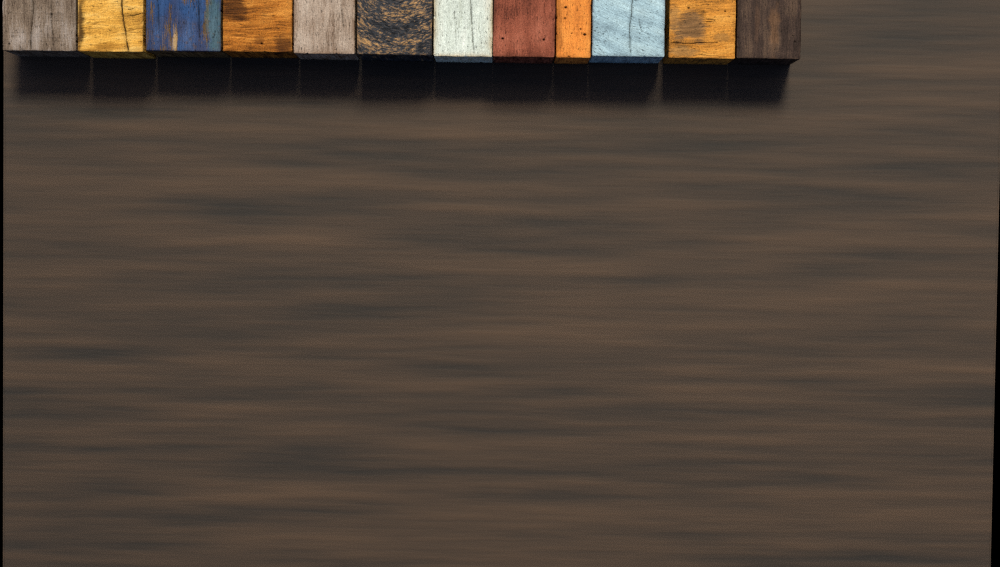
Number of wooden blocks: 12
